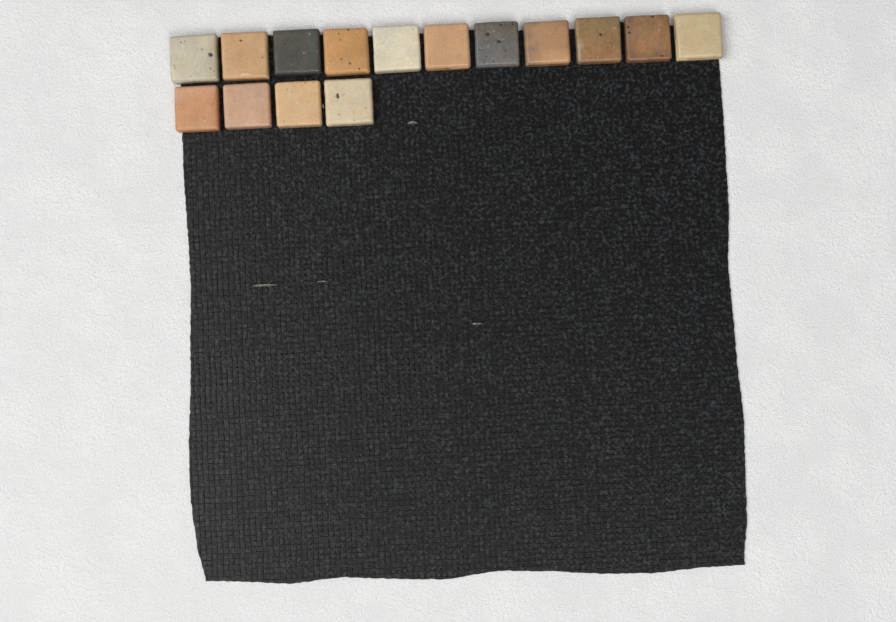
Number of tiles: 15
